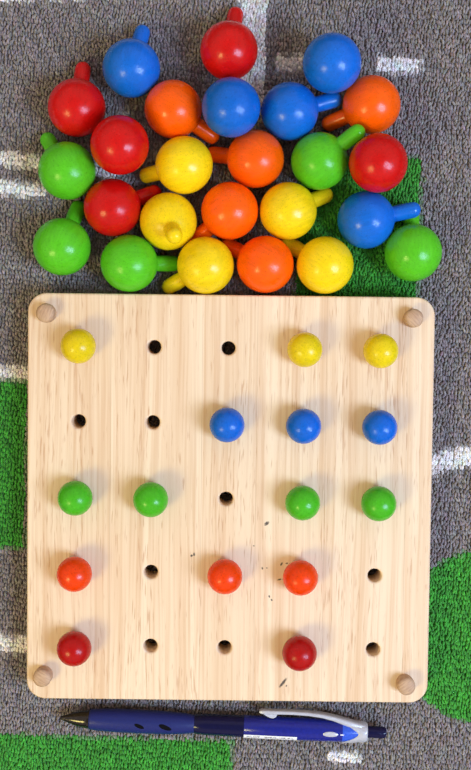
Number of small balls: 15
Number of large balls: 25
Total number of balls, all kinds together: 40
